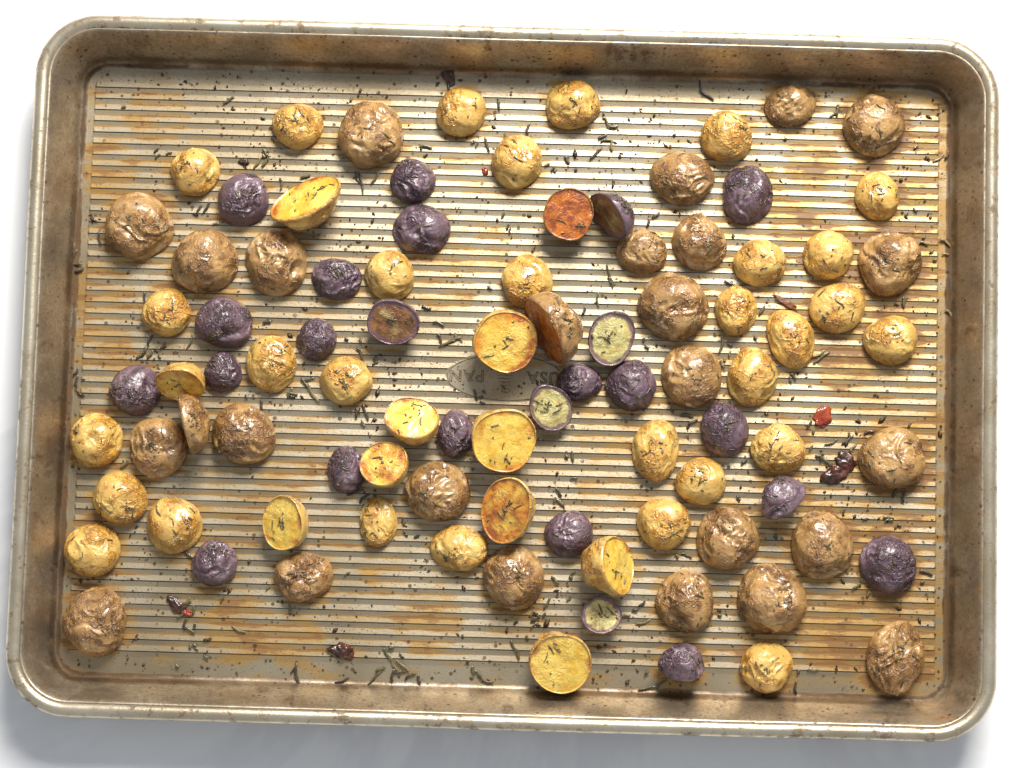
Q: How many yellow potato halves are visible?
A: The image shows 40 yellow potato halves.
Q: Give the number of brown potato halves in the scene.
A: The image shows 27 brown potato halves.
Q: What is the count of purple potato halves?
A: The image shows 24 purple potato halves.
